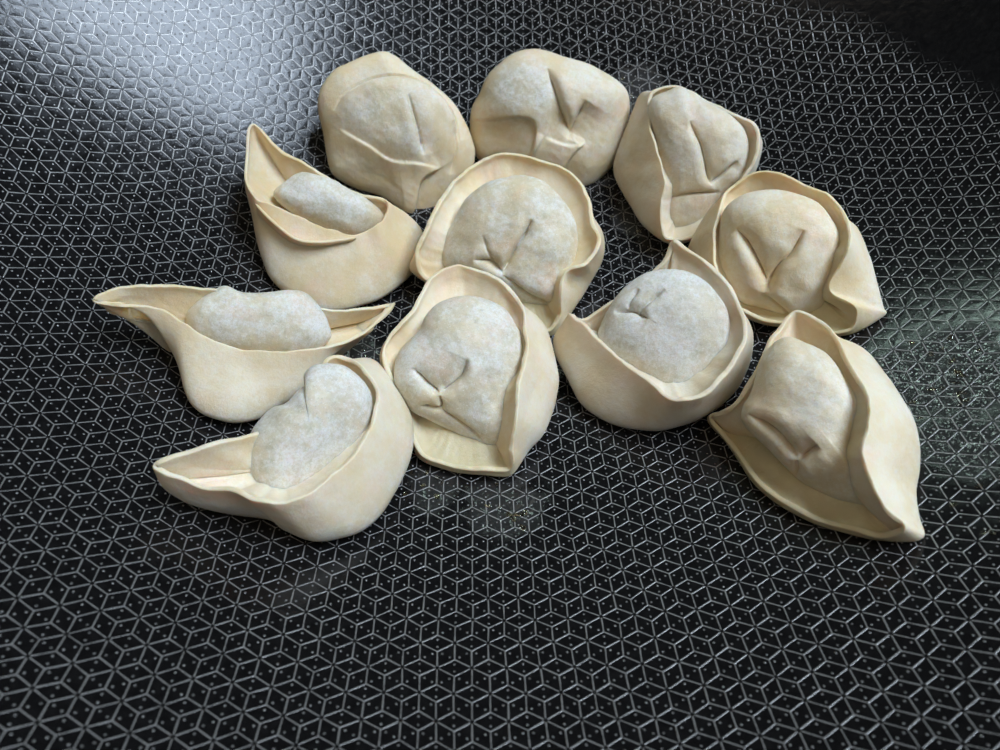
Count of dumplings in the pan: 11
